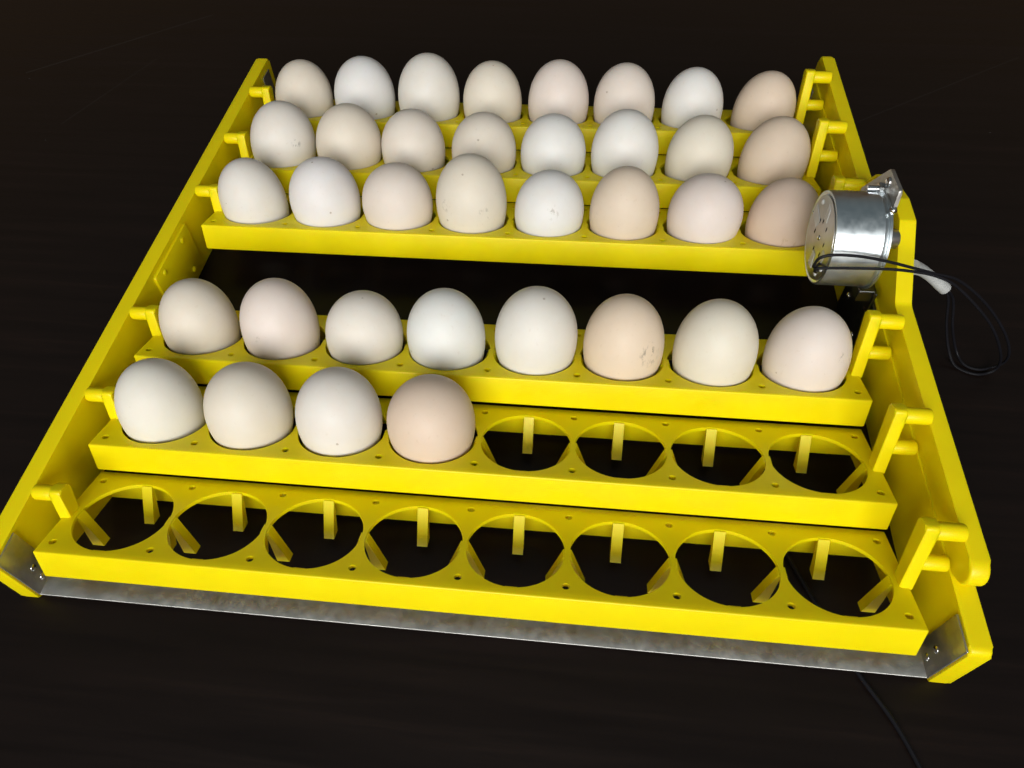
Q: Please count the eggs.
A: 36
